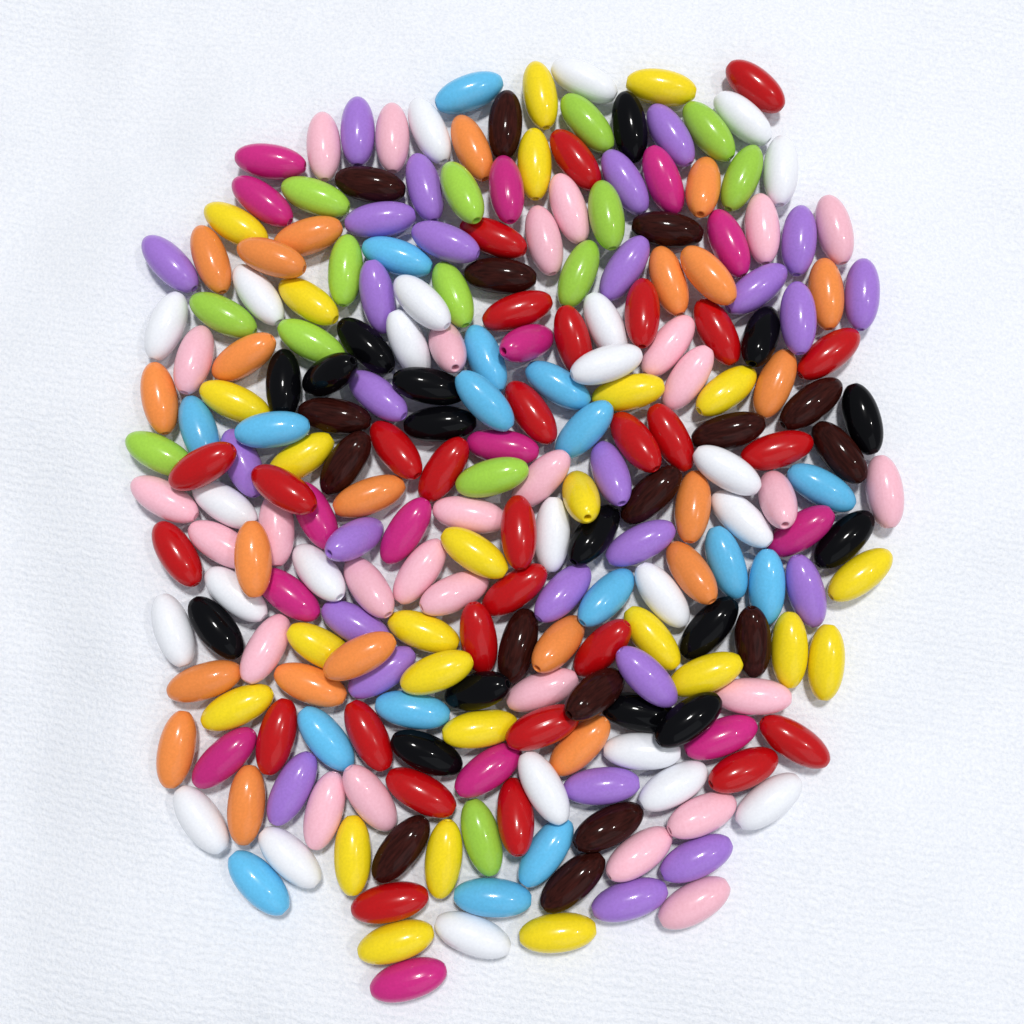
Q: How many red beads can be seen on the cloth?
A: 29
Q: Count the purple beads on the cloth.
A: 27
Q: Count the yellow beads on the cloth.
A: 25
